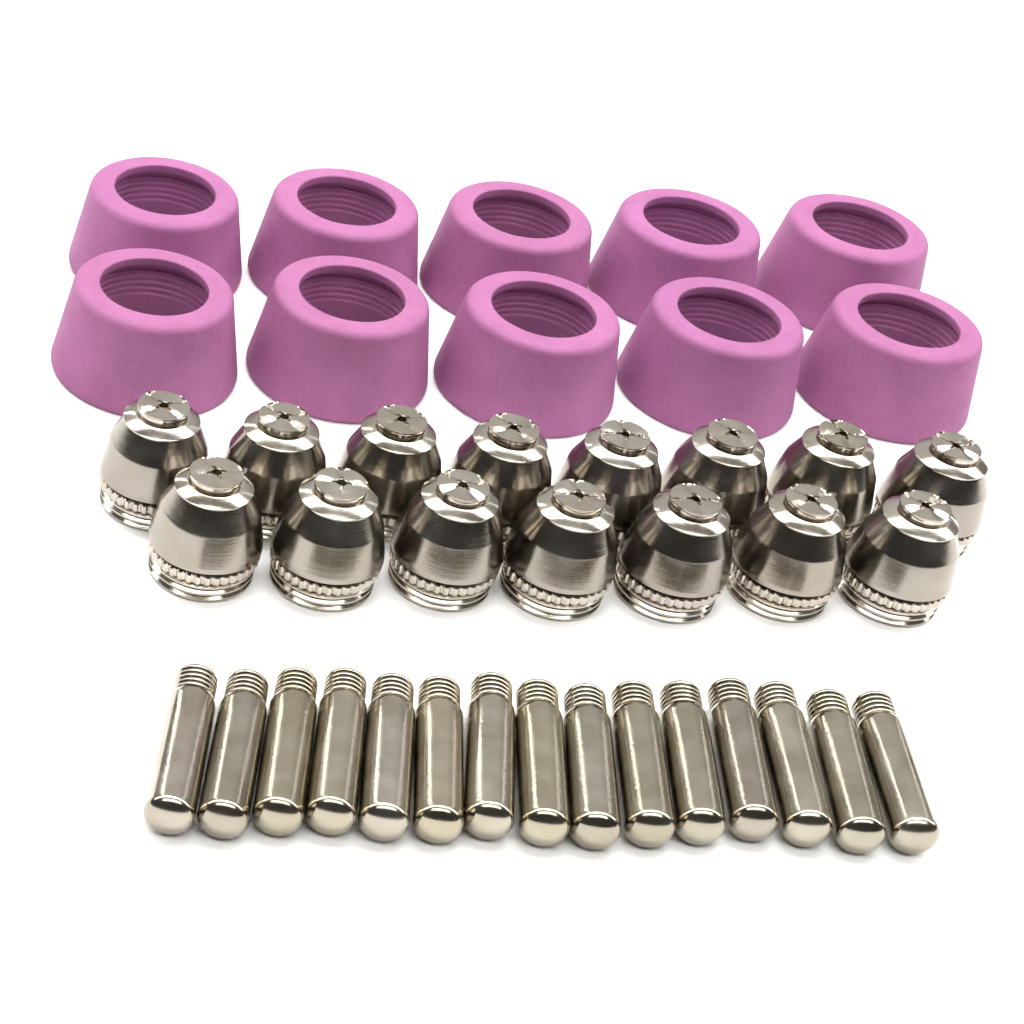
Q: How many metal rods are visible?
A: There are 15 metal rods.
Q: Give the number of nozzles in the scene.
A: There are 15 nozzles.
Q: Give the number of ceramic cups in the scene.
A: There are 10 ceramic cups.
